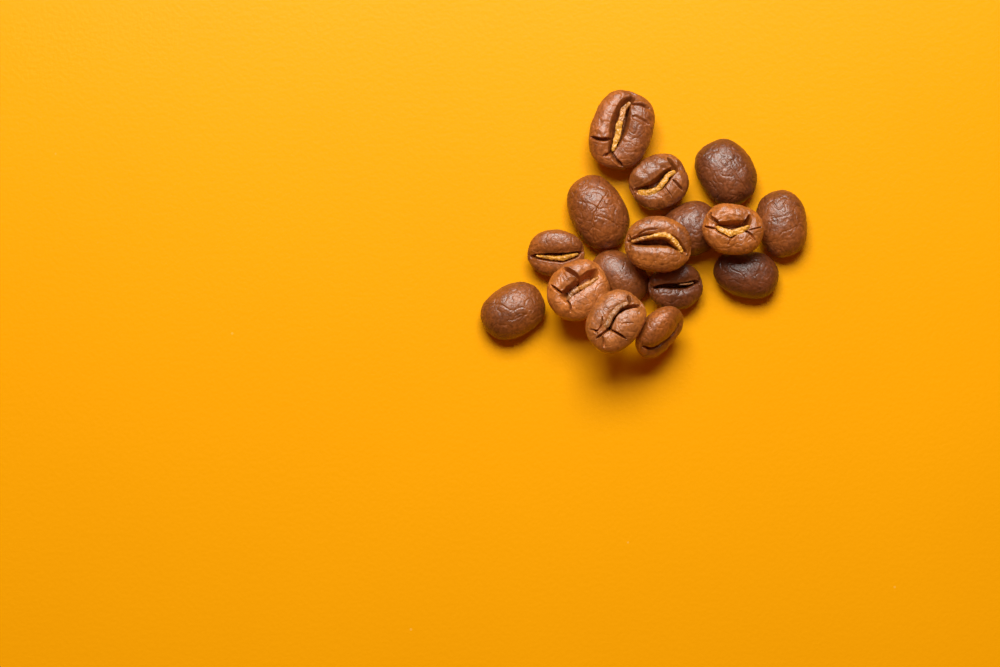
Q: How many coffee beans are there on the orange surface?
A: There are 16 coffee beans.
